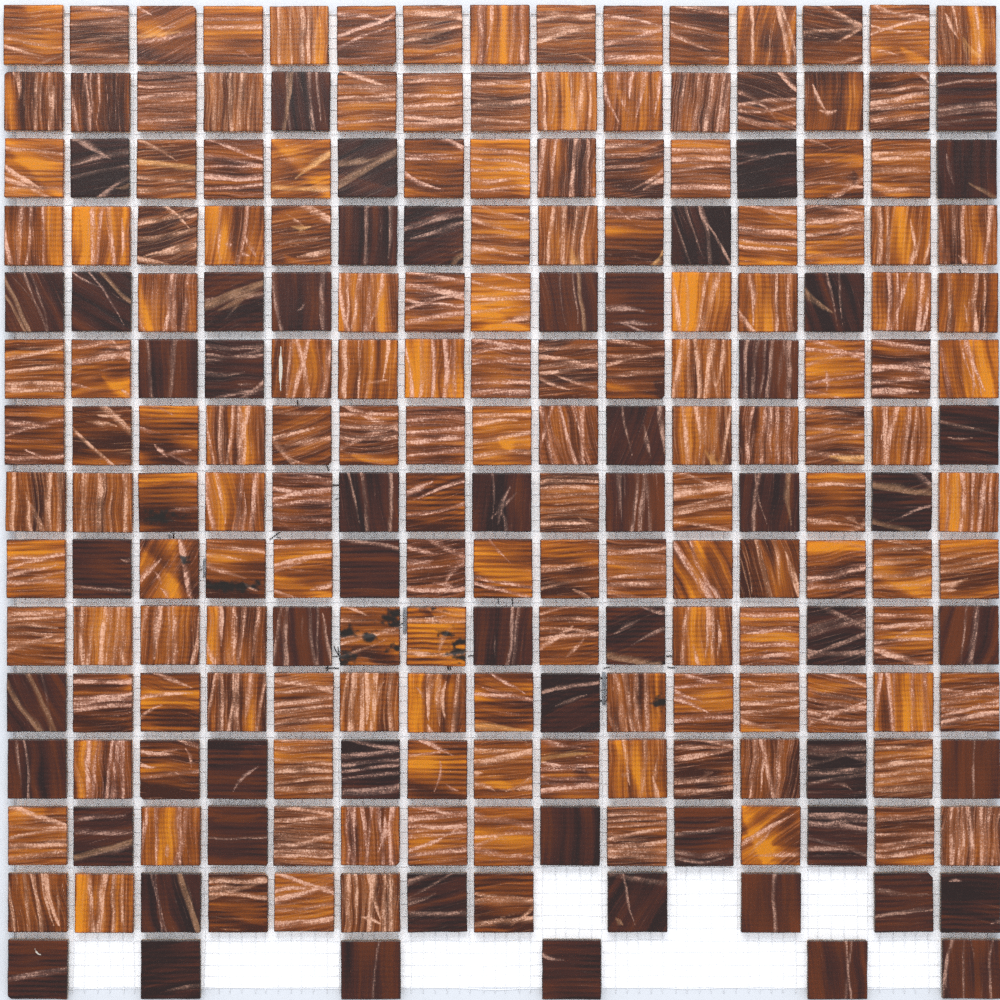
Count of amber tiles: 156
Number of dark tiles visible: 57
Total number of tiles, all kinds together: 213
